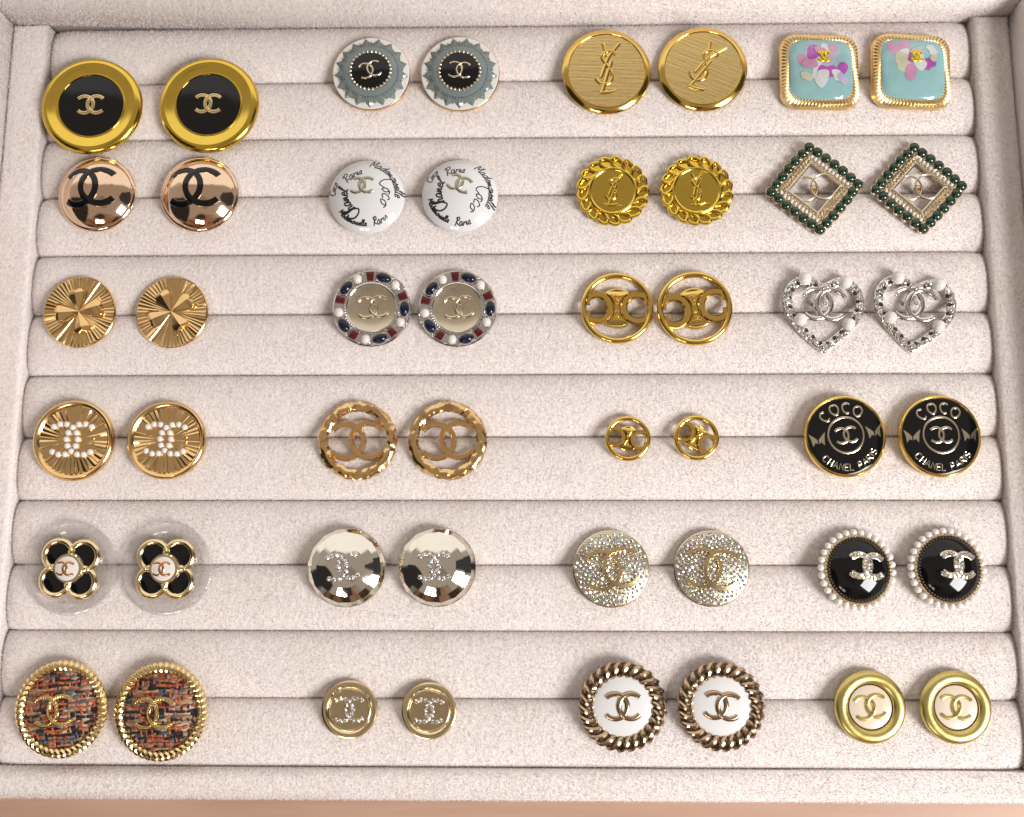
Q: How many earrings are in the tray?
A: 48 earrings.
